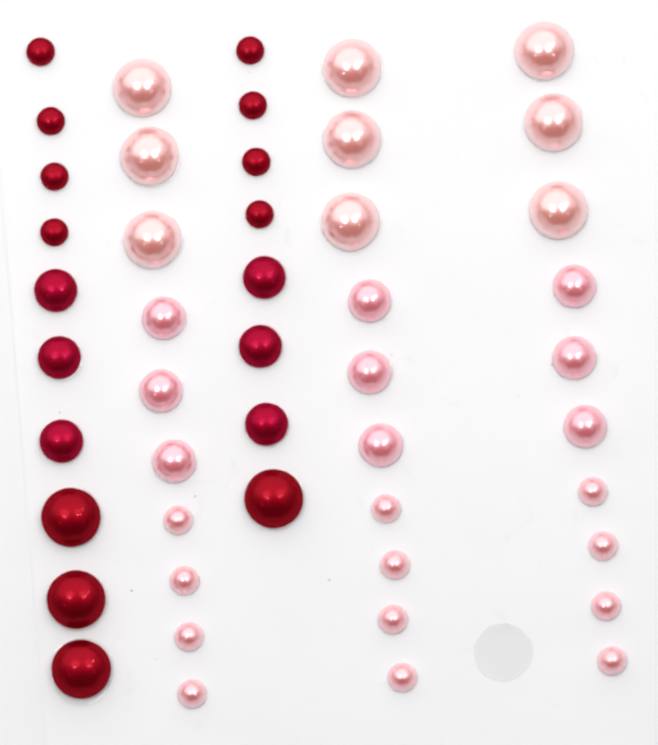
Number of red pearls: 18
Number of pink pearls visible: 30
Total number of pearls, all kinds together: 48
